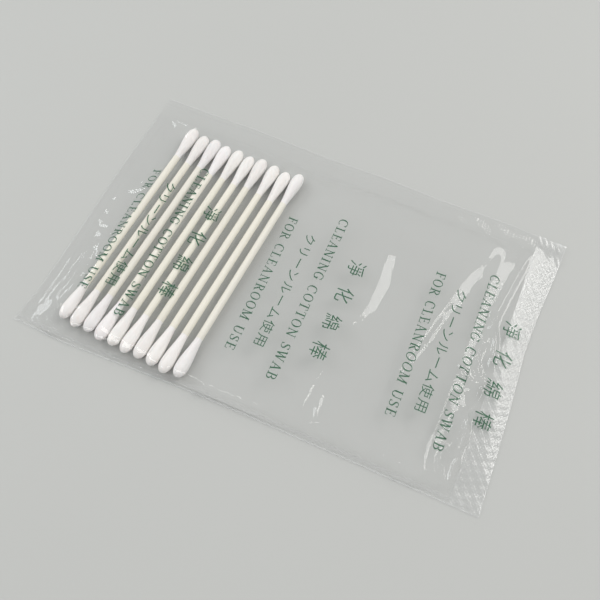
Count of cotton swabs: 10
